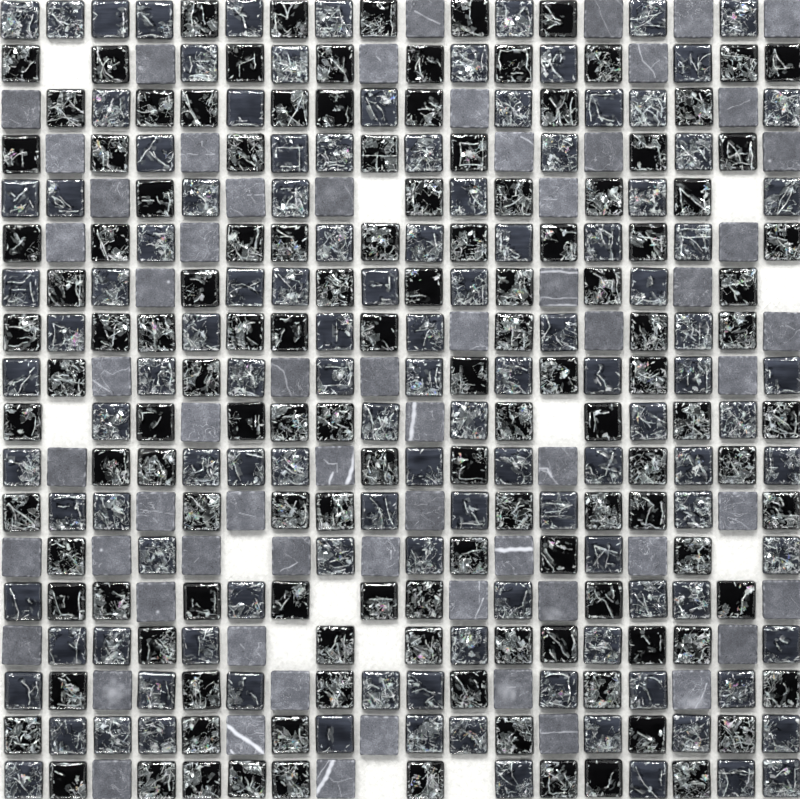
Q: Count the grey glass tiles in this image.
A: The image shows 120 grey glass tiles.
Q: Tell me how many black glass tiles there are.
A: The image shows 127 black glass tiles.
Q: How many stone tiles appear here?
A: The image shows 64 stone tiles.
